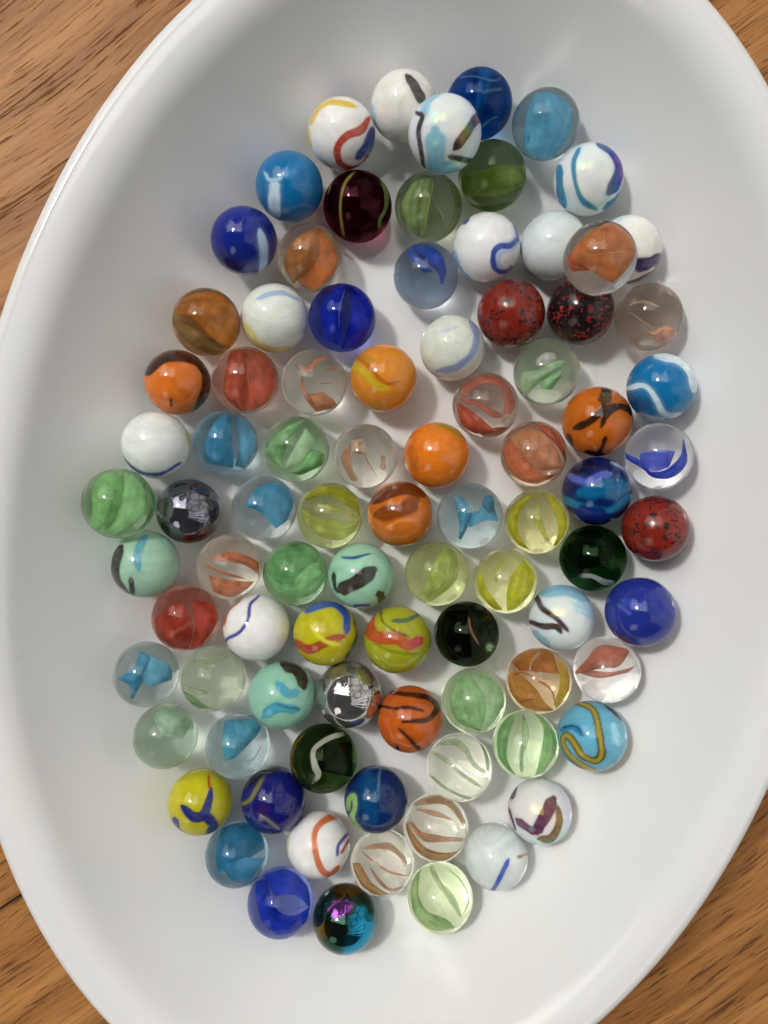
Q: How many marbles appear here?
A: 88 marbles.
